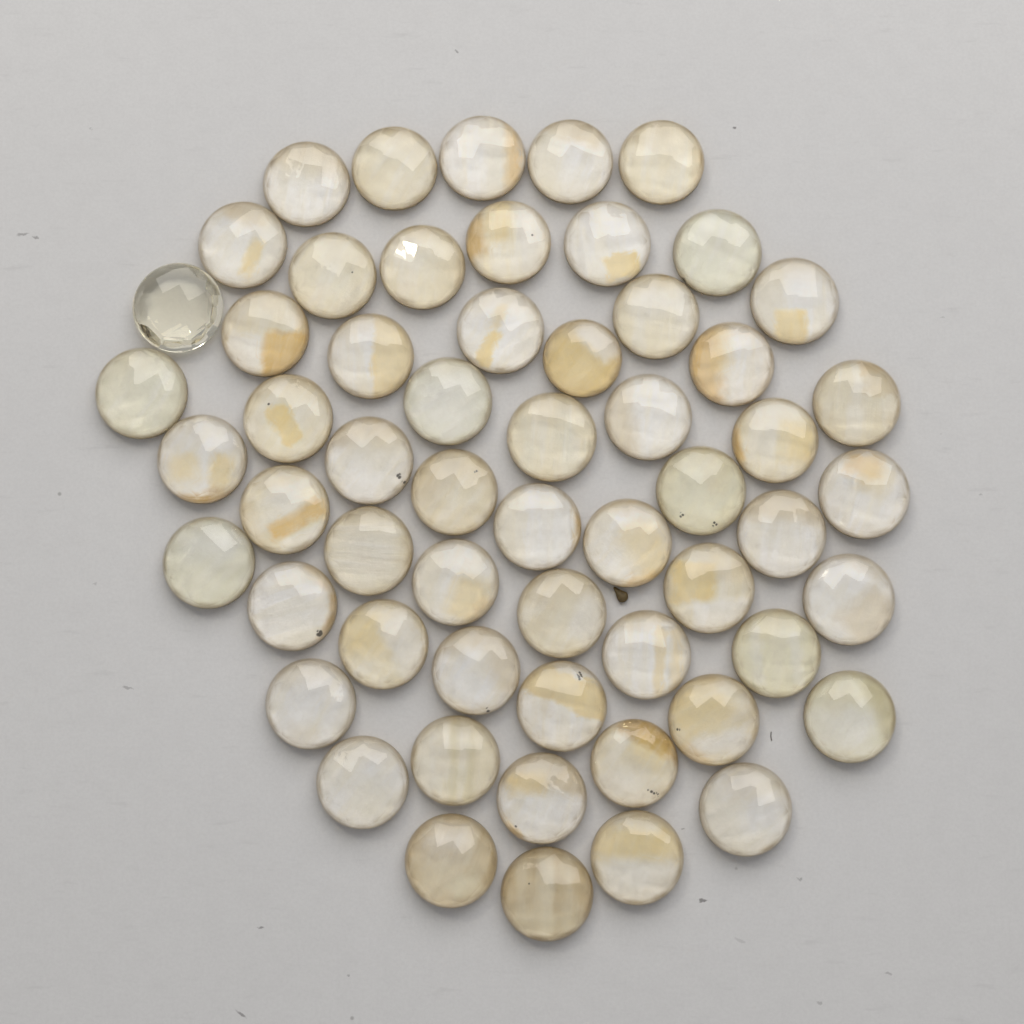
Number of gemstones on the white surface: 58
